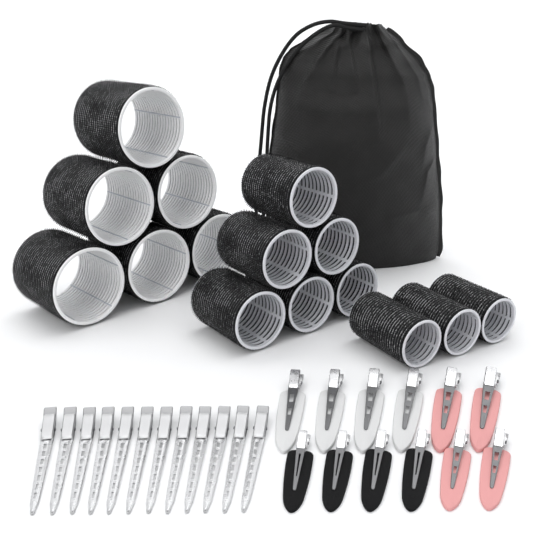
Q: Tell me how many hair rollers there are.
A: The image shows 15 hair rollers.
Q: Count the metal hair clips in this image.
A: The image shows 12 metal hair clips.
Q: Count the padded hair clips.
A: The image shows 12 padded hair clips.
